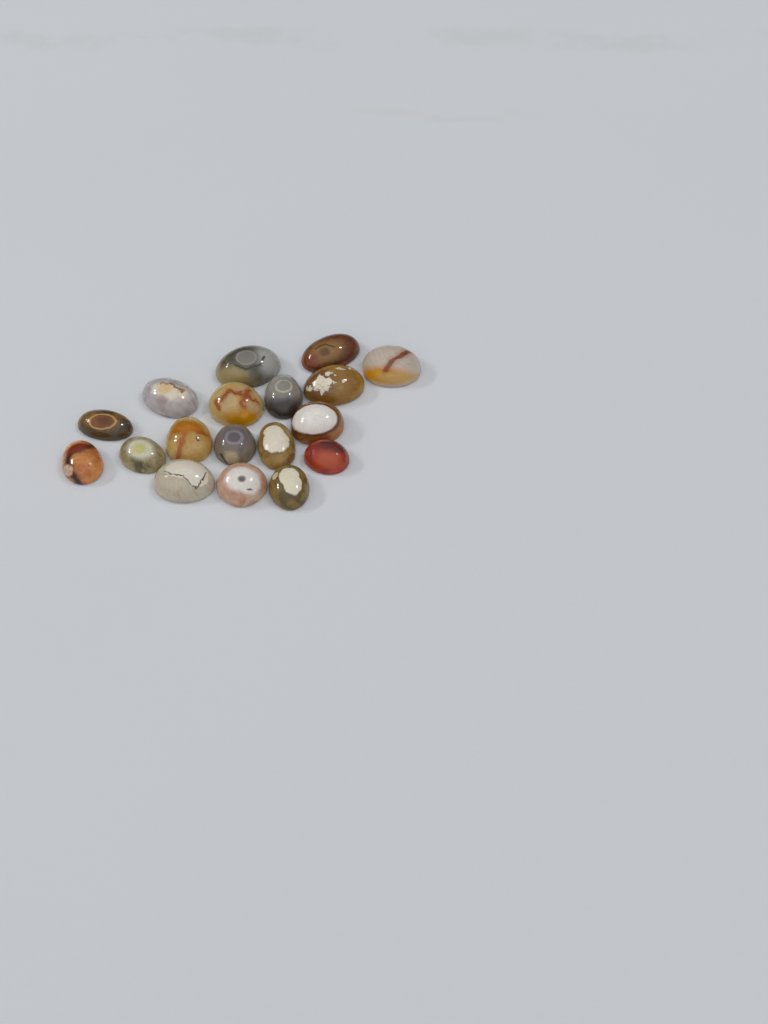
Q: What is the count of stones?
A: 18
